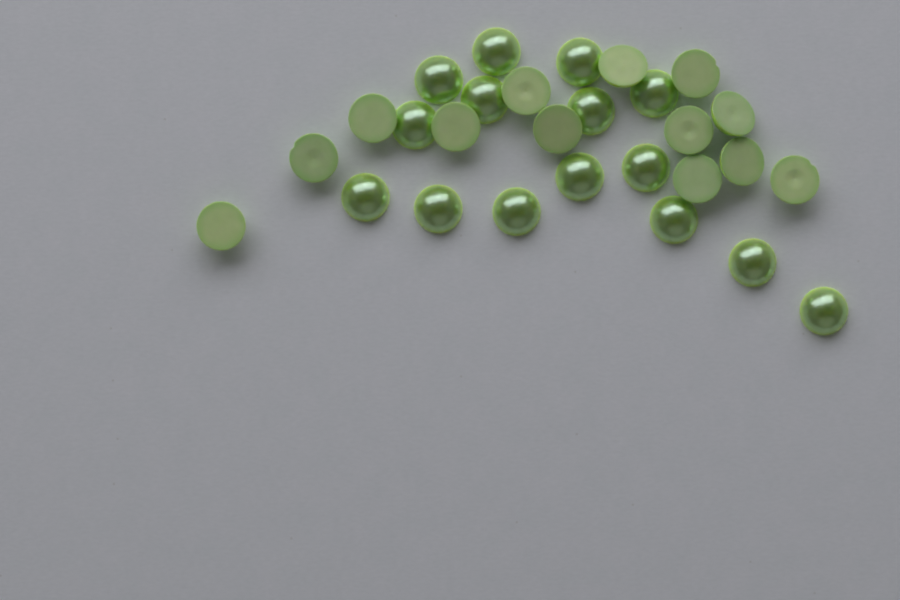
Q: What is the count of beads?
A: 28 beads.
